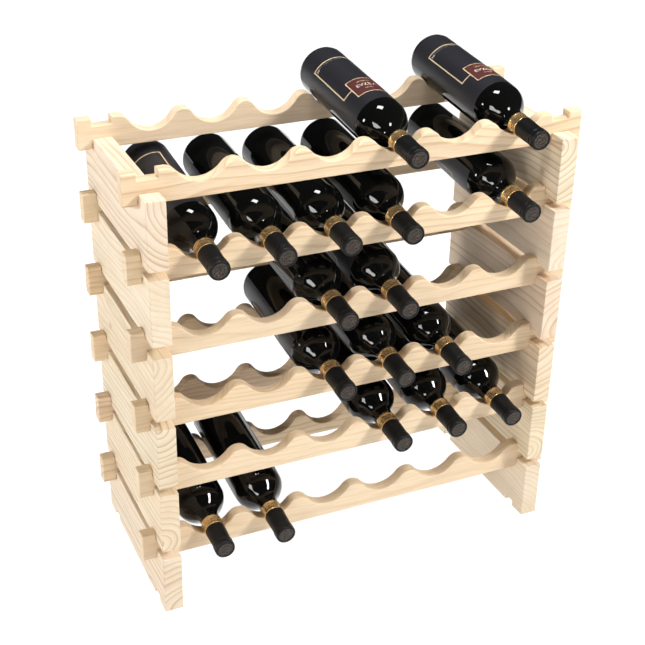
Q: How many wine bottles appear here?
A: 17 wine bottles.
